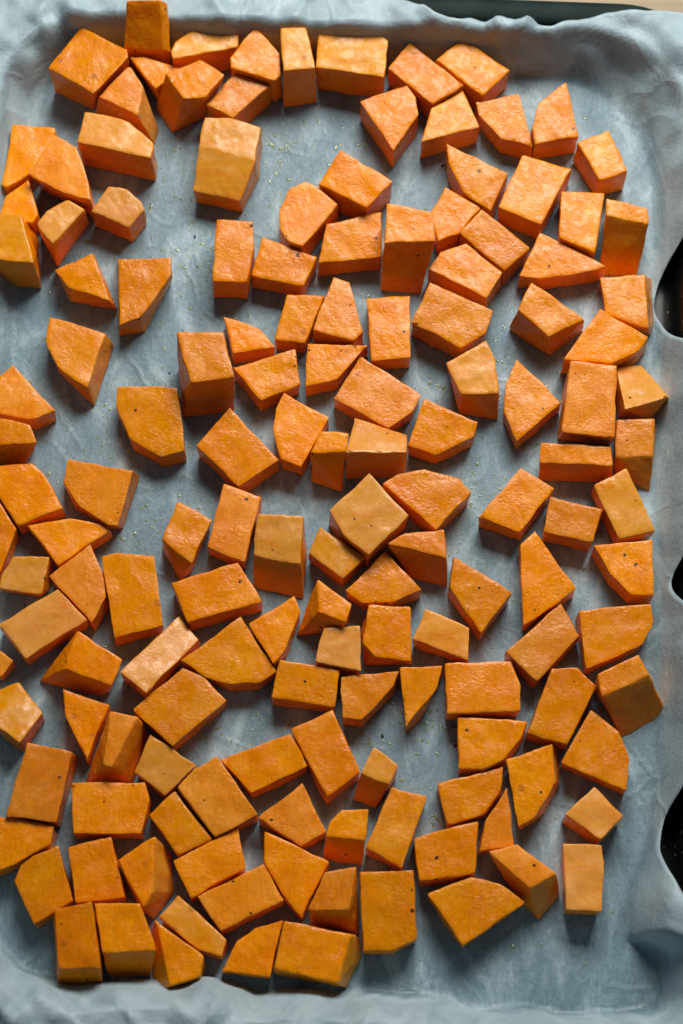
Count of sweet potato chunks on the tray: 148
